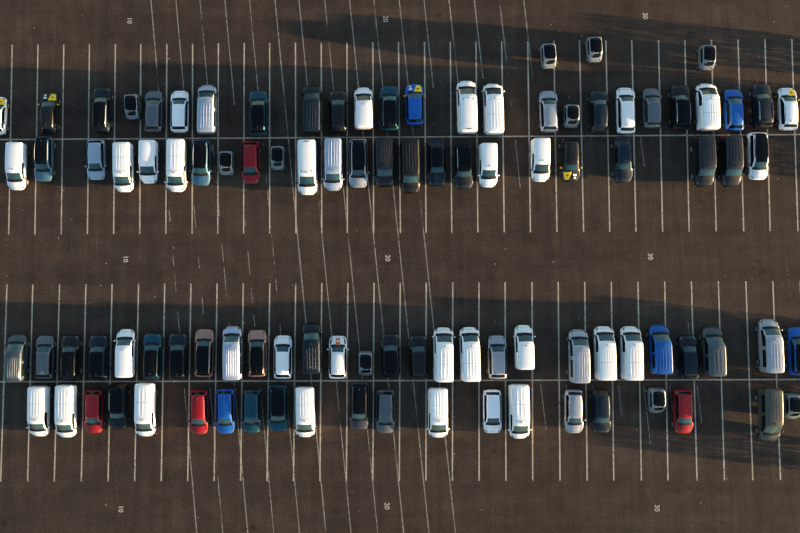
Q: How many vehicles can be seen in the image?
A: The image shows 101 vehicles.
